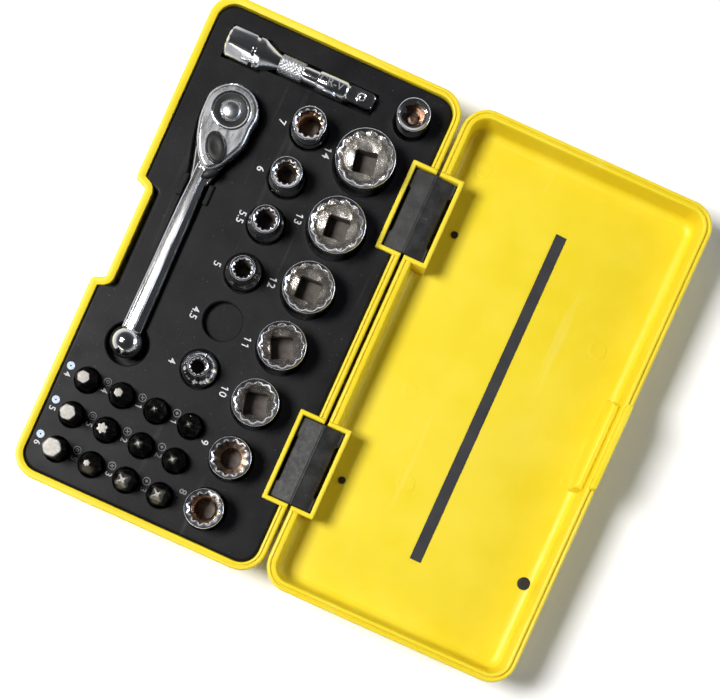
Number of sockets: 13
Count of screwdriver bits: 12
